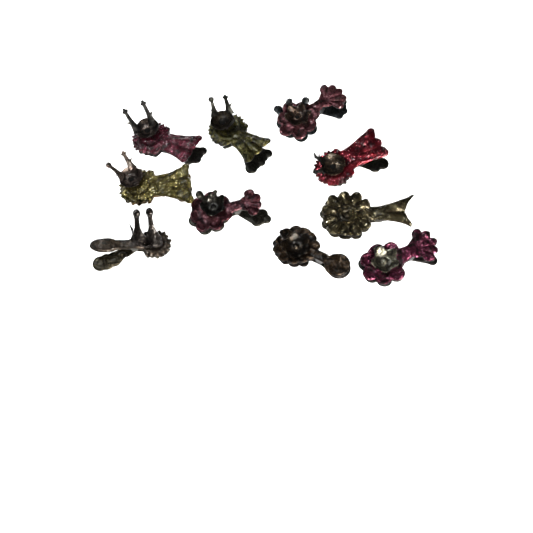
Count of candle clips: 10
